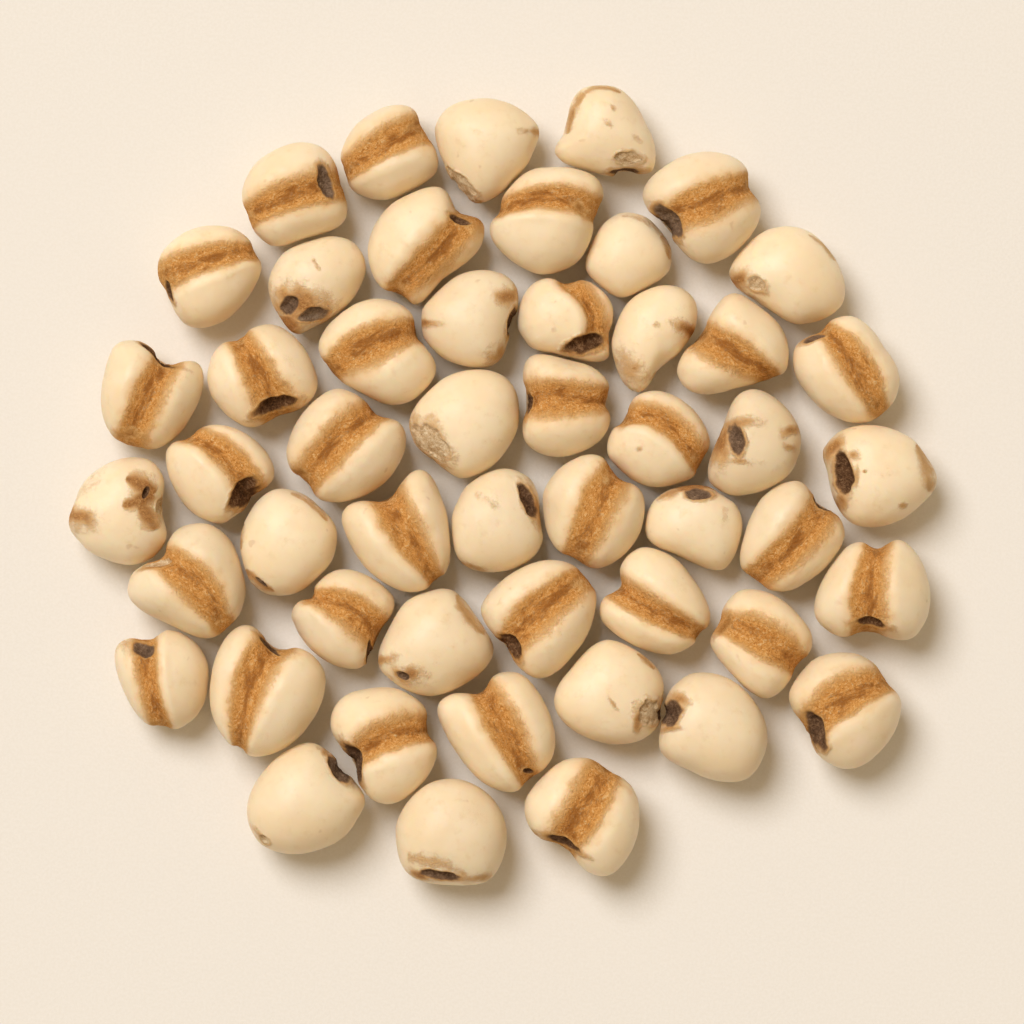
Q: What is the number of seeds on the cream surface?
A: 50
